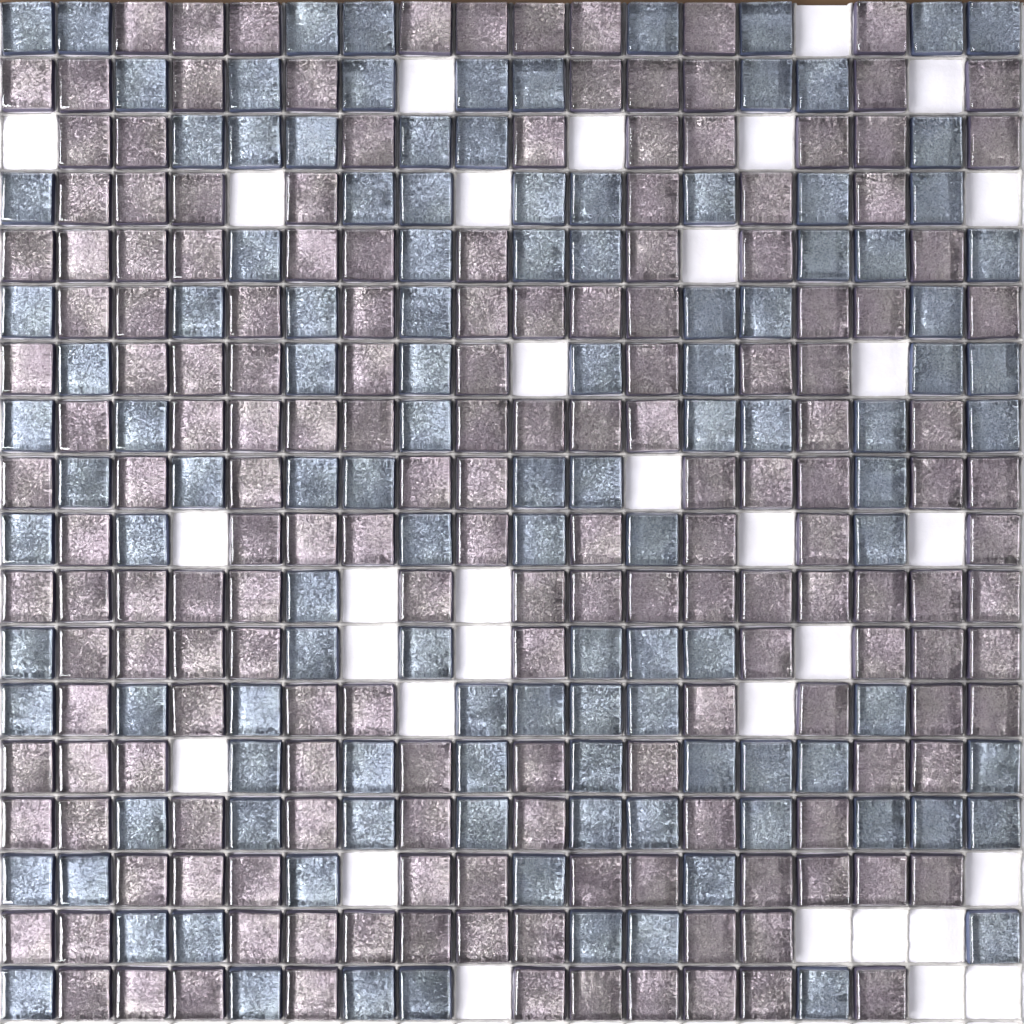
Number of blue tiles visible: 118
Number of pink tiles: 174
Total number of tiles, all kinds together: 292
